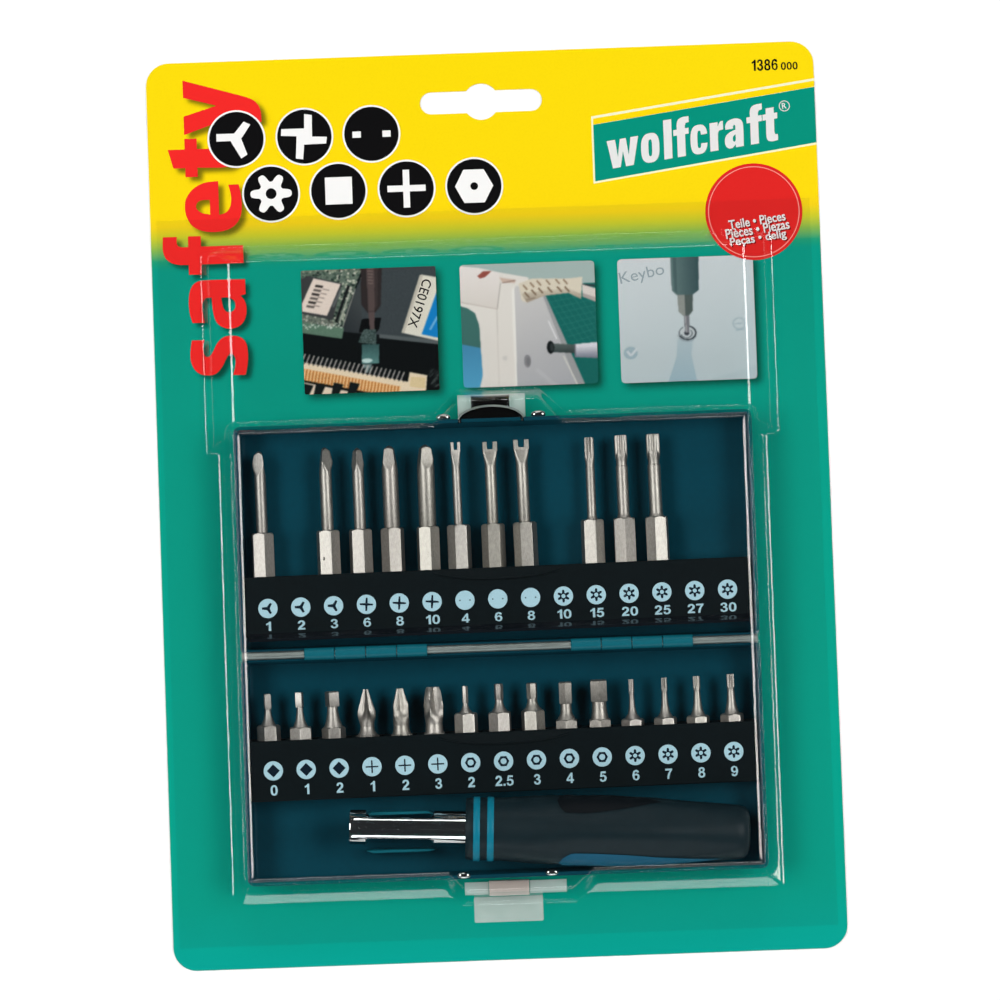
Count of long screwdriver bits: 11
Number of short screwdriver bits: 15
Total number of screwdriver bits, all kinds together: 26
